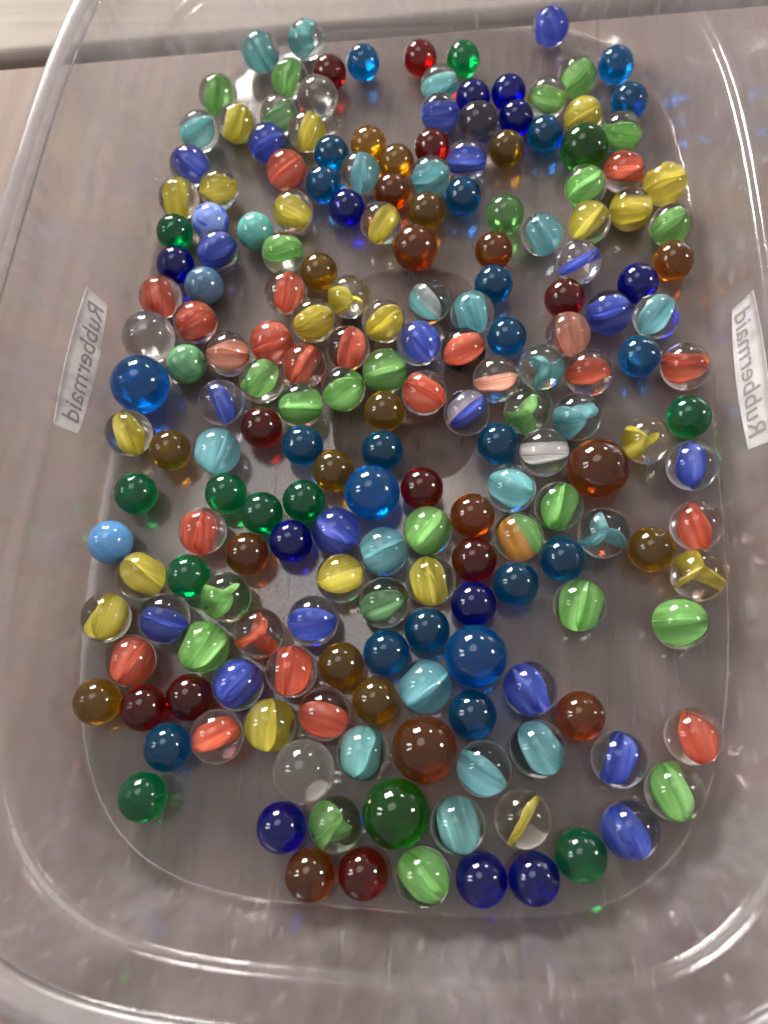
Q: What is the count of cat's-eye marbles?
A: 111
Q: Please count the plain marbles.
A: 87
